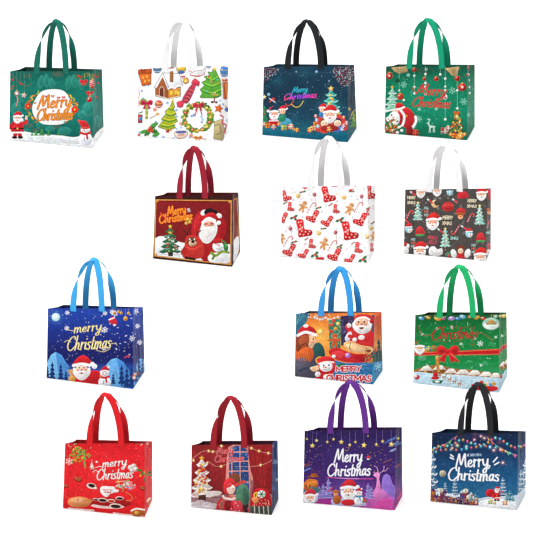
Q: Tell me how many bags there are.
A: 14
